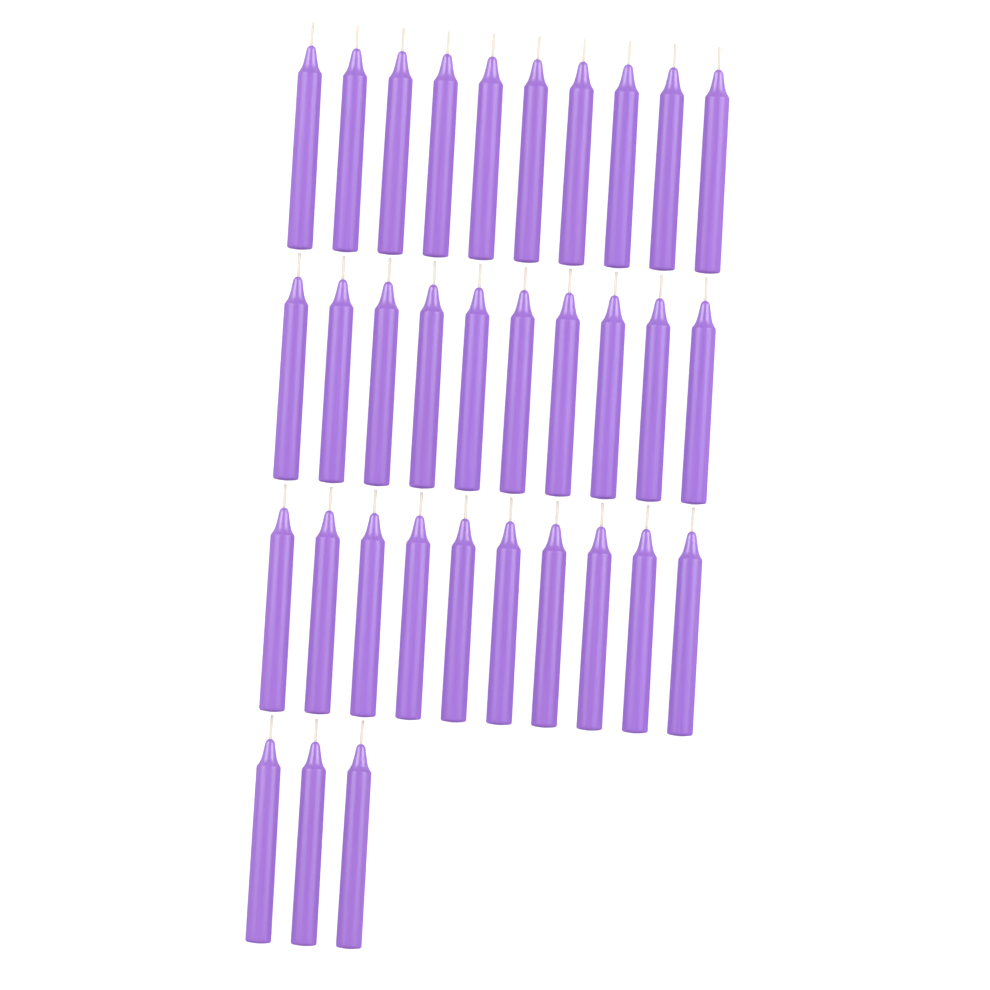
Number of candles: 33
